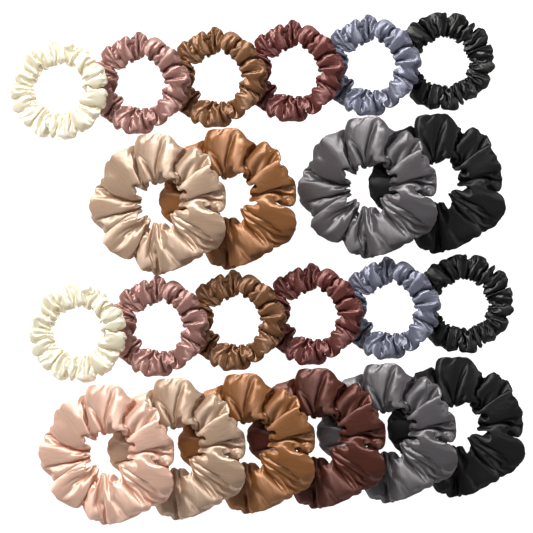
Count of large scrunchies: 10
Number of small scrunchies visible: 12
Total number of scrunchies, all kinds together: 22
